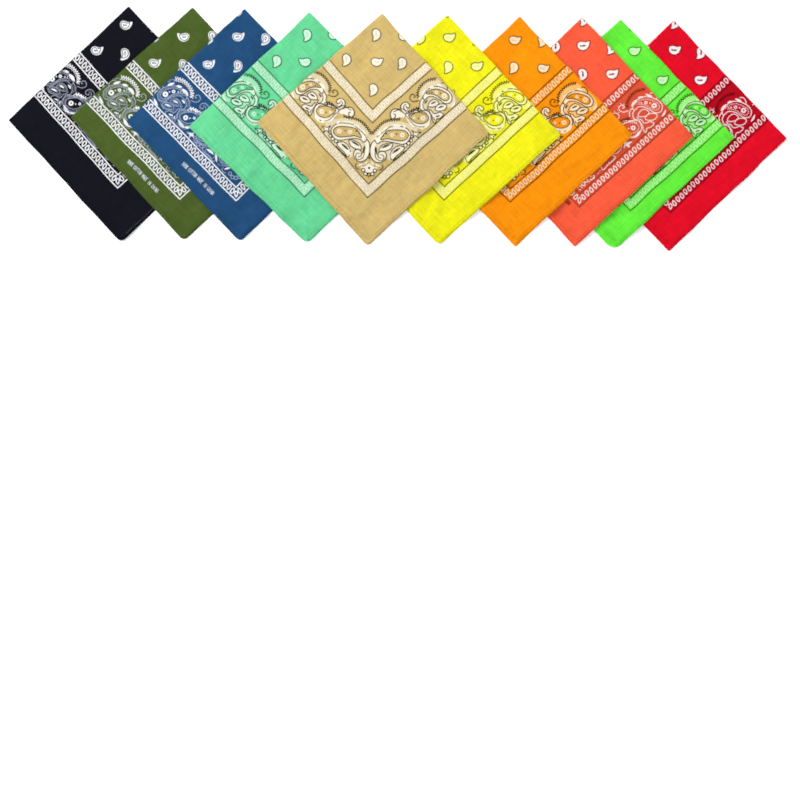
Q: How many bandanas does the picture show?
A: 10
